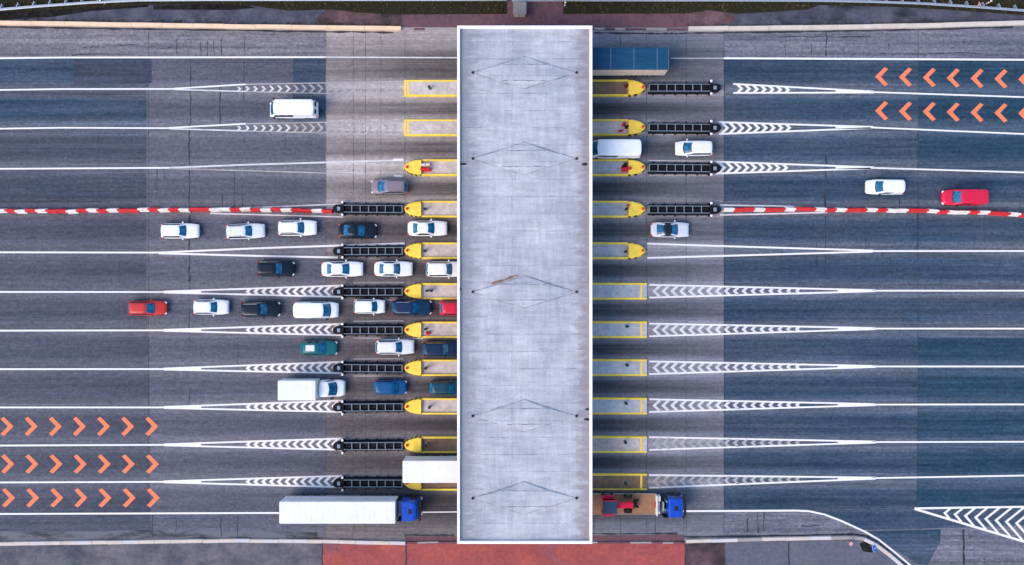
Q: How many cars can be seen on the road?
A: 23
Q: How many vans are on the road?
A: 5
